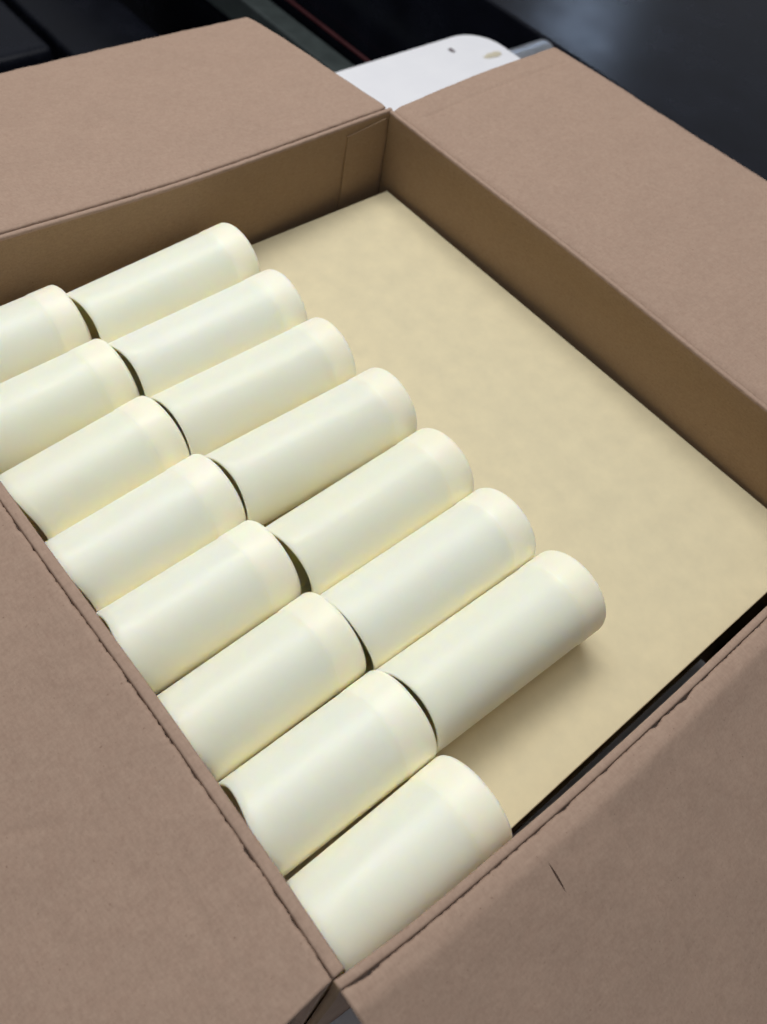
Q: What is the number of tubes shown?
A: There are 15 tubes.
